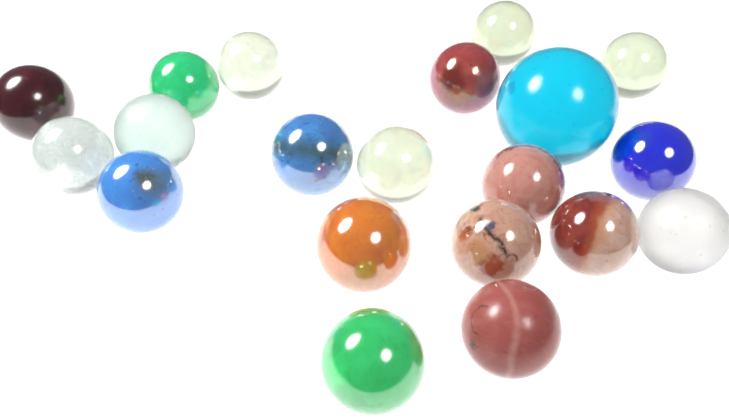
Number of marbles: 20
